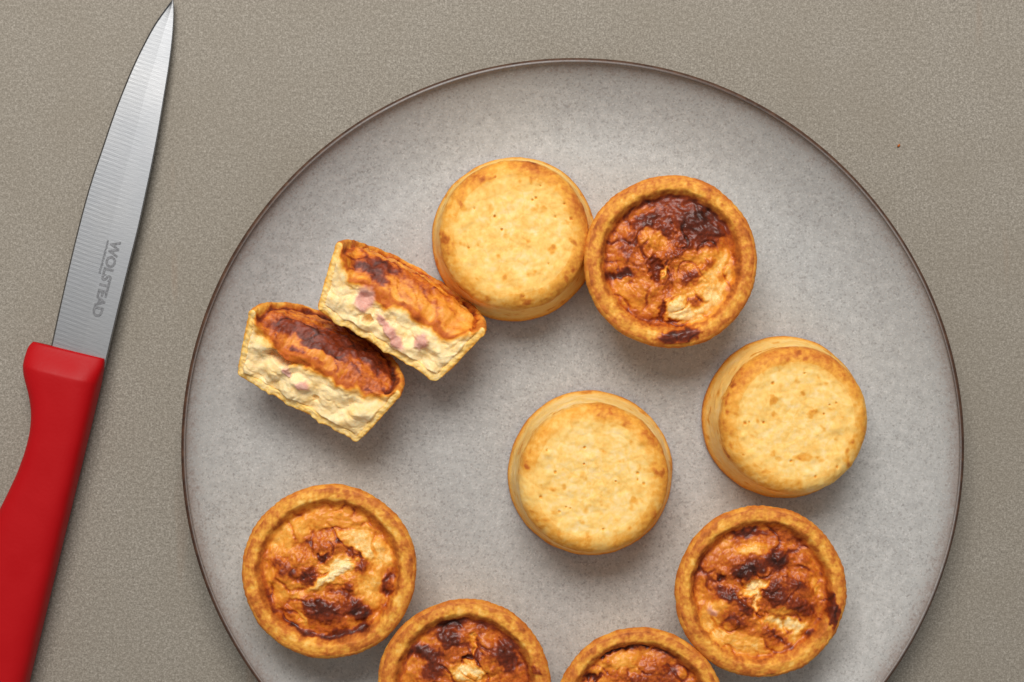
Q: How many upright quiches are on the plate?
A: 5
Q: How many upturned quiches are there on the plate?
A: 3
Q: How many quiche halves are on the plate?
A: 2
